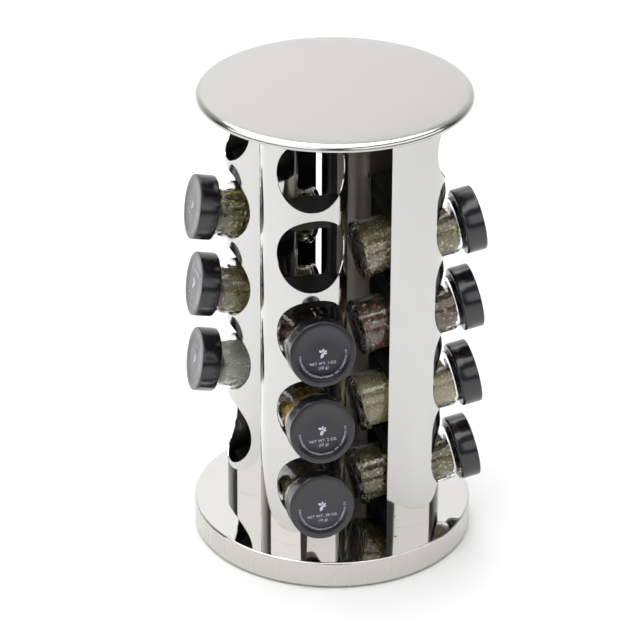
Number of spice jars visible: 10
